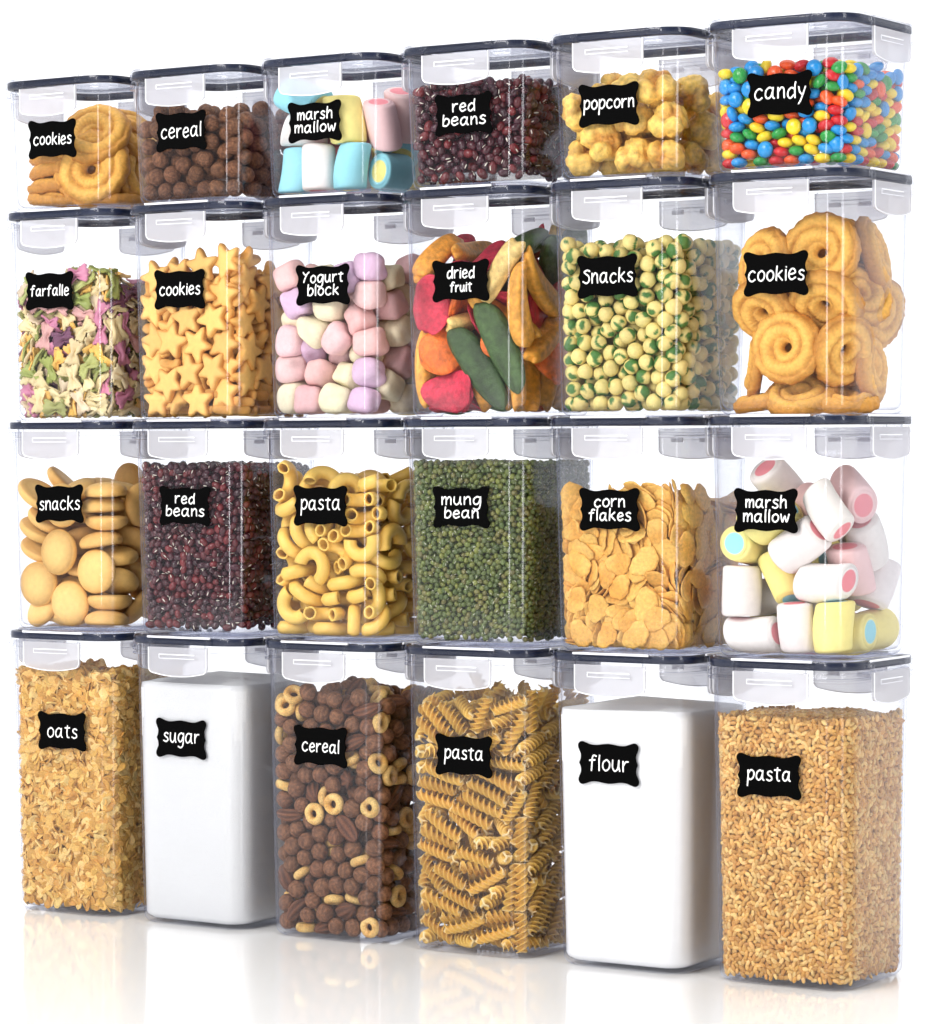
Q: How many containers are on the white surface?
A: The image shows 24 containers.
